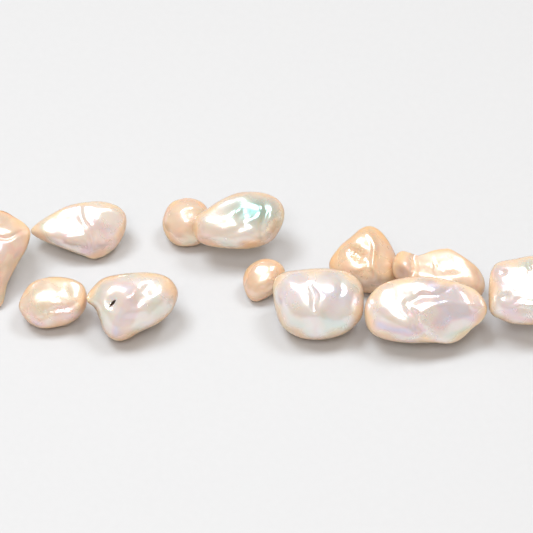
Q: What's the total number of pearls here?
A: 12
